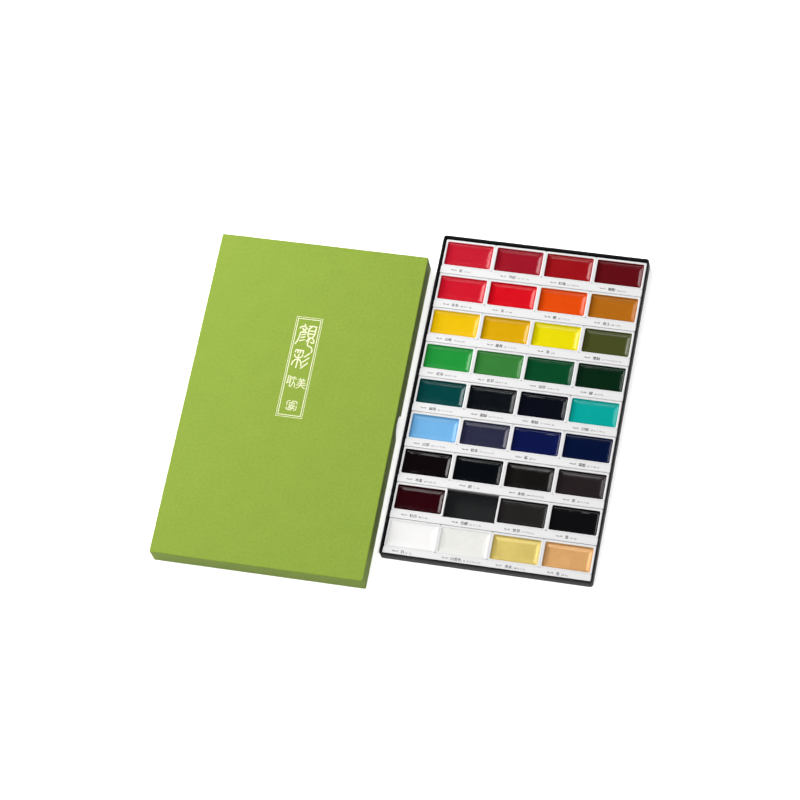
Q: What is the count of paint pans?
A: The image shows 35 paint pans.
